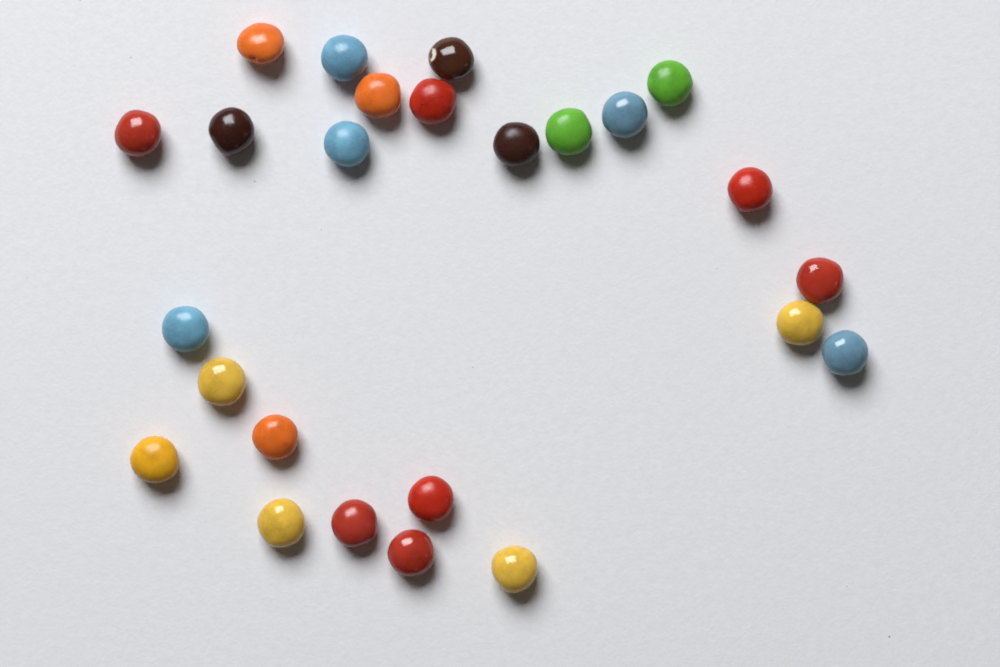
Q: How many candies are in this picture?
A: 25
